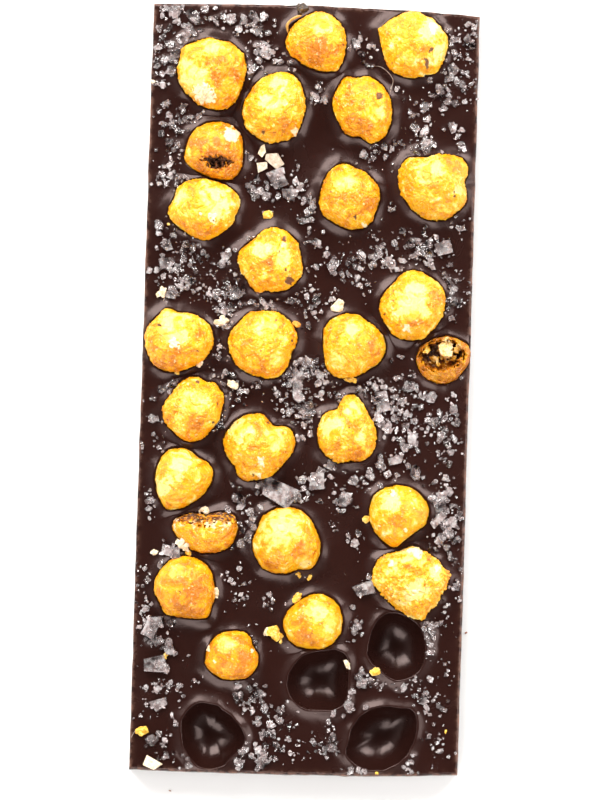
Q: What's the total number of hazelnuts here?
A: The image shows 26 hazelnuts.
